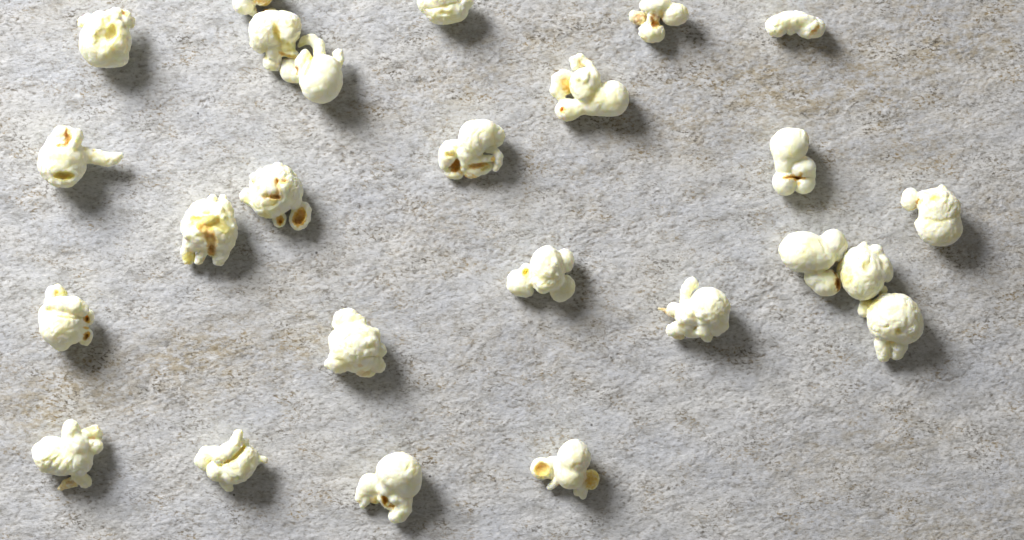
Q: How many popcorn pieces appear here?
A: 25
